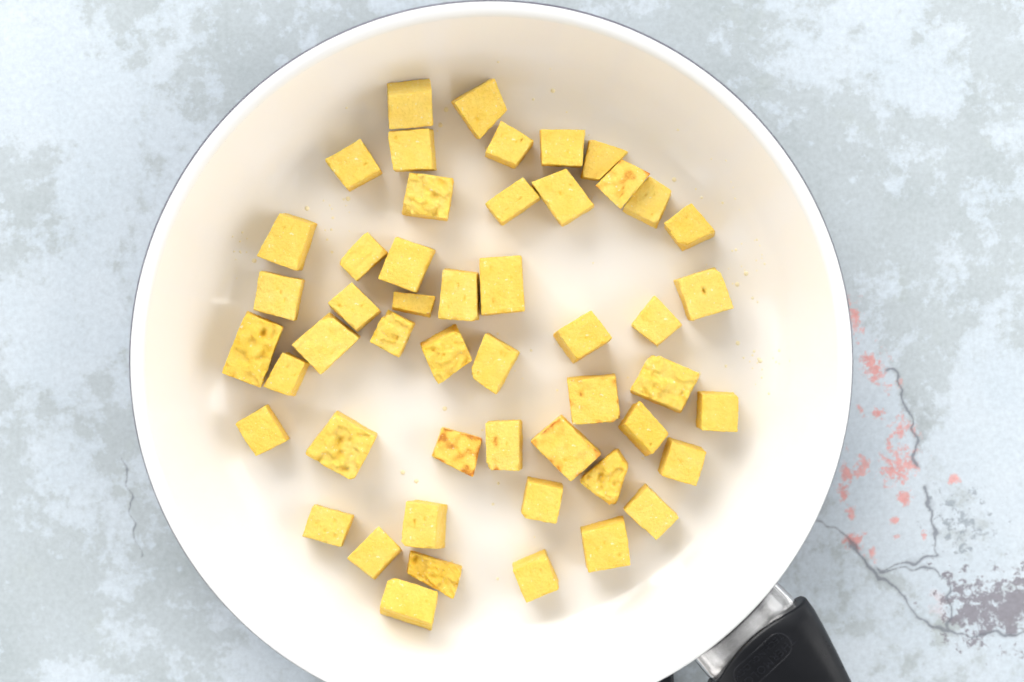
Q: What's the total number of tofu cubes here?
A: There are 50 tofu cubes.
